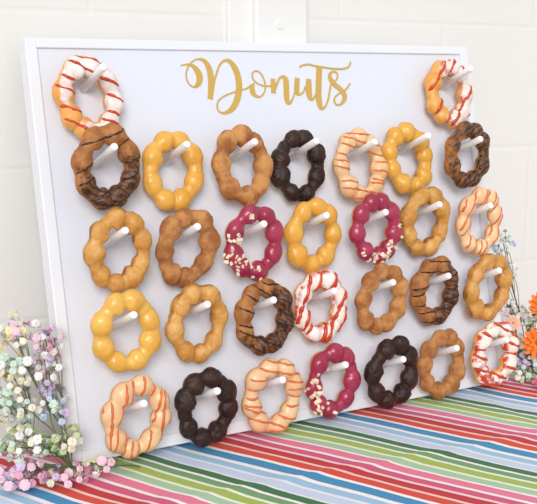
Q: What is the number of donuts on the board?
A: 30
